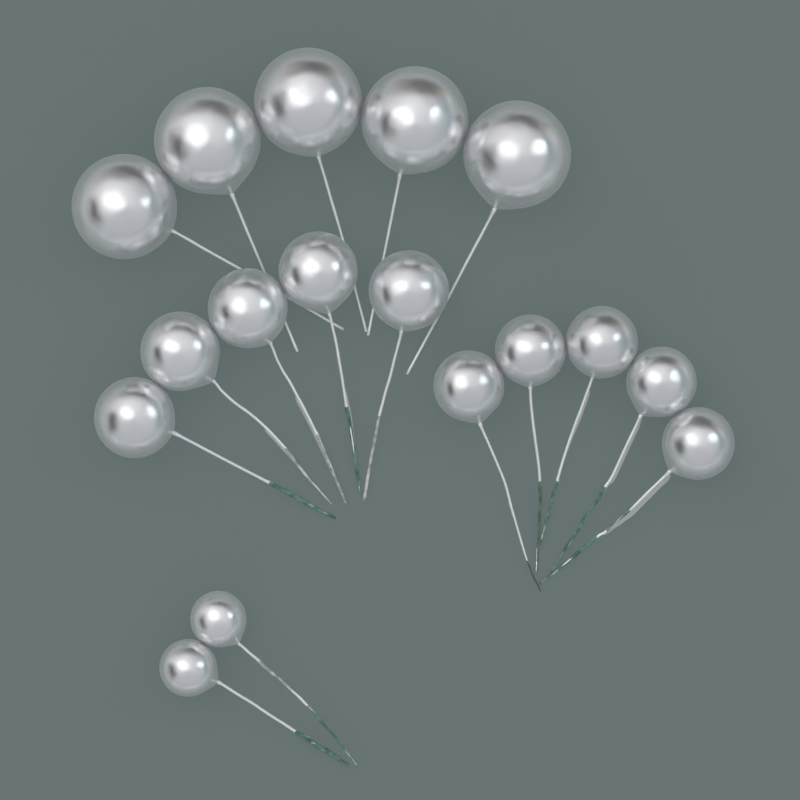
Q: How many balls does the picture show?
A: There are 17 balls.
